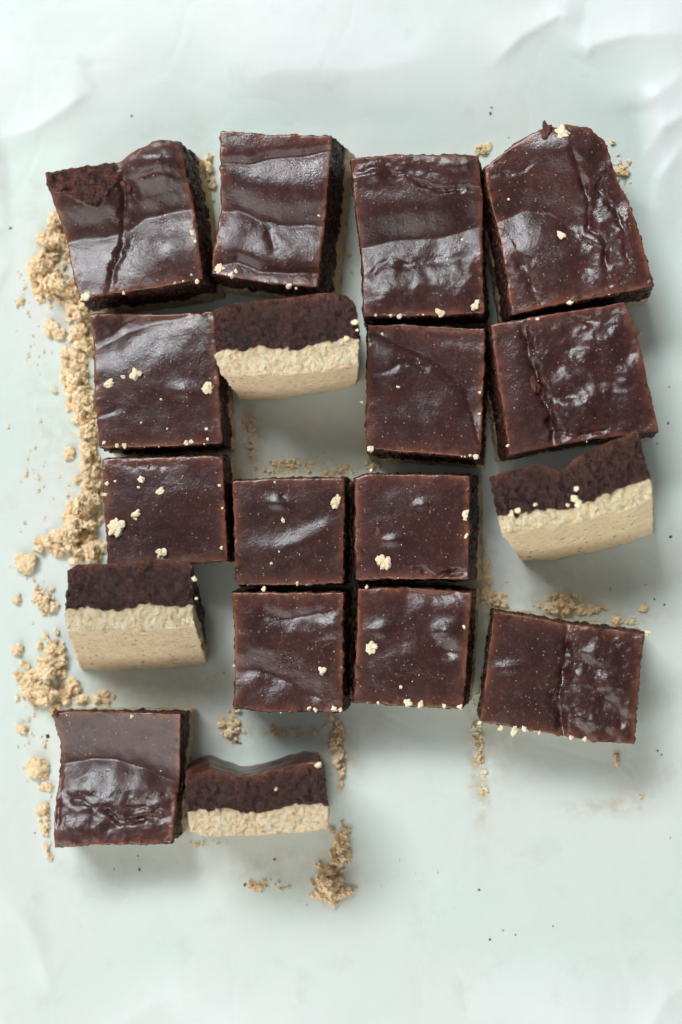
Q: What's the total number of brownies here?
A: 18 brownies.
